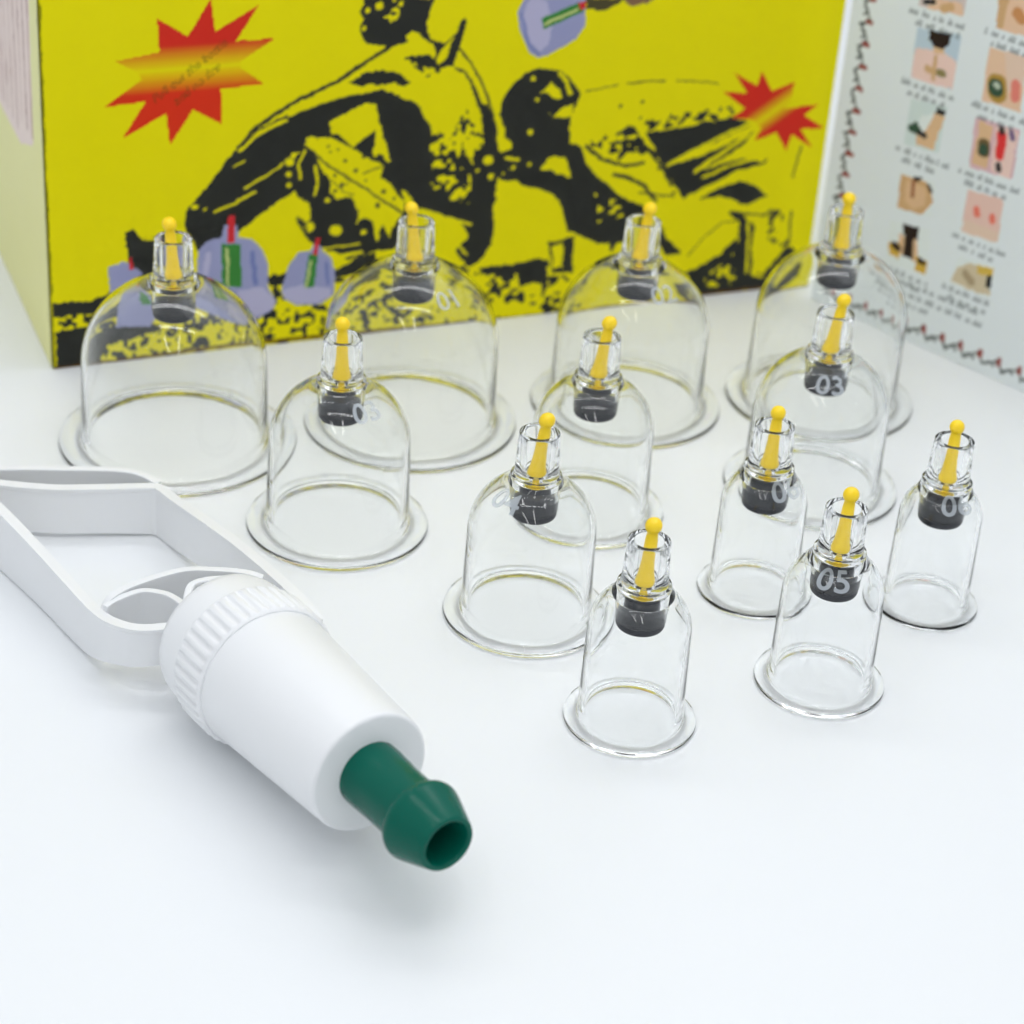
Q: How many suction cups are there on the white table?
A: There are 12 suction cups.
